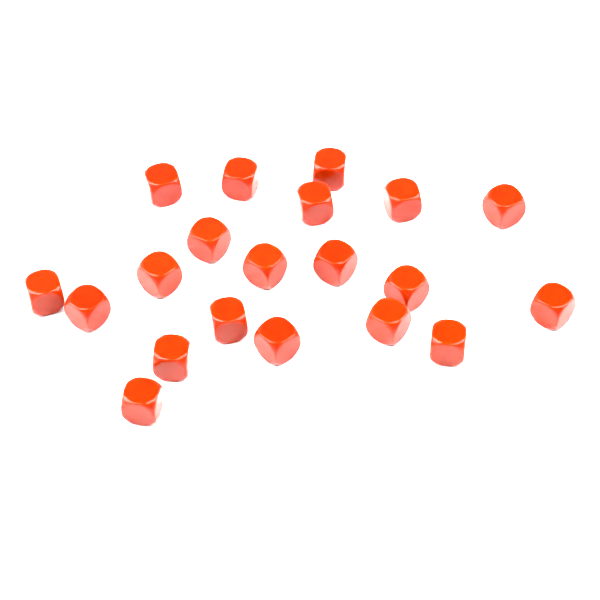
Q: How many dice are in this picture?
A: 20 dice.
